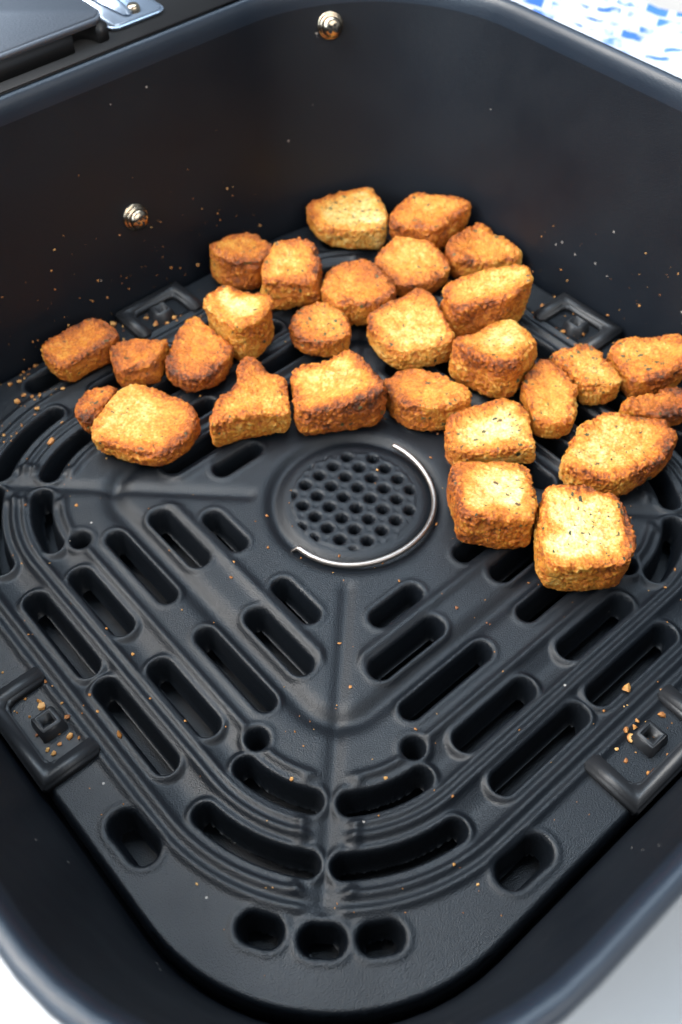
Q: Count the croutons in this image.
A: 28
